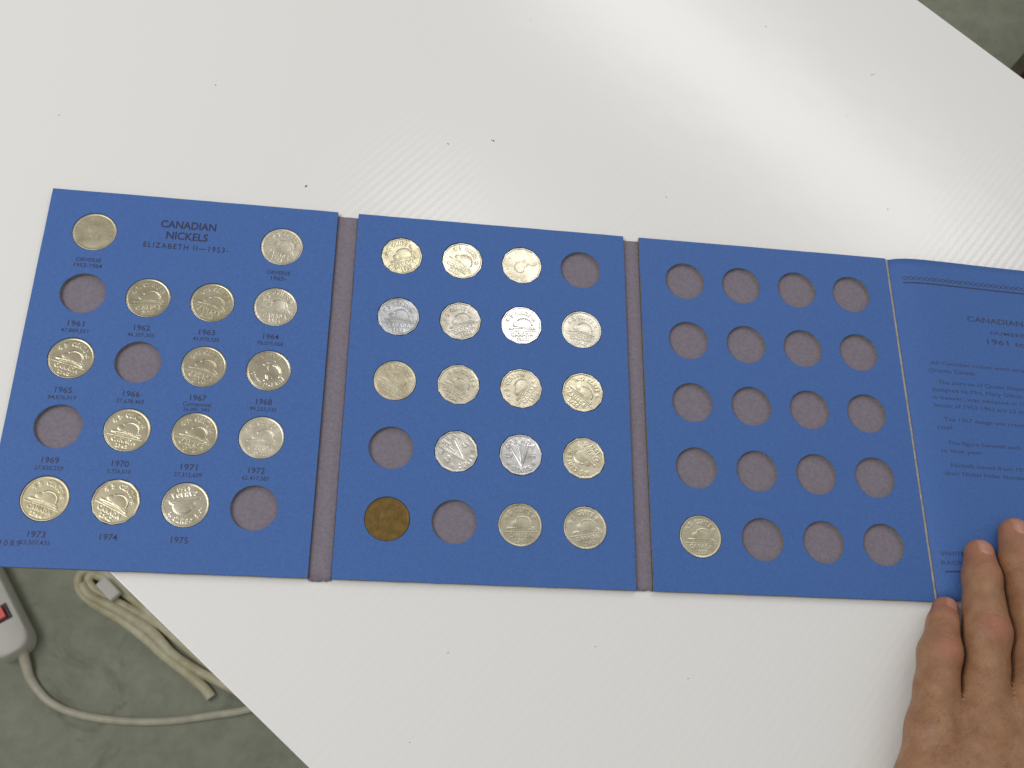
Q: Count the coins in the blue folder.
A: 32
